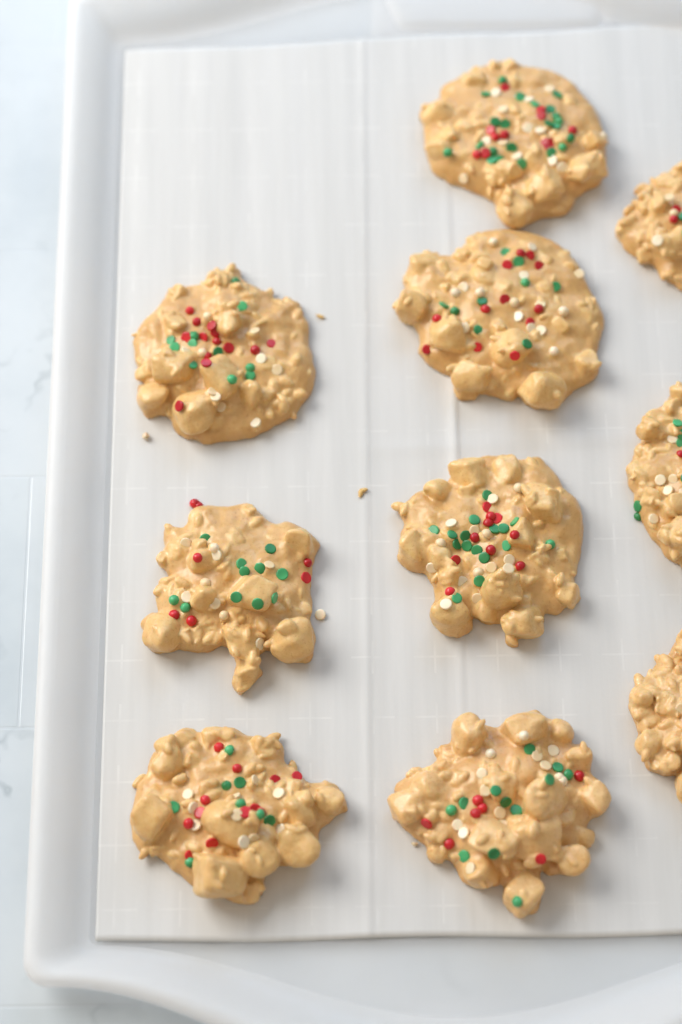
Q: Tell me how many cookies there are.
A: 10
